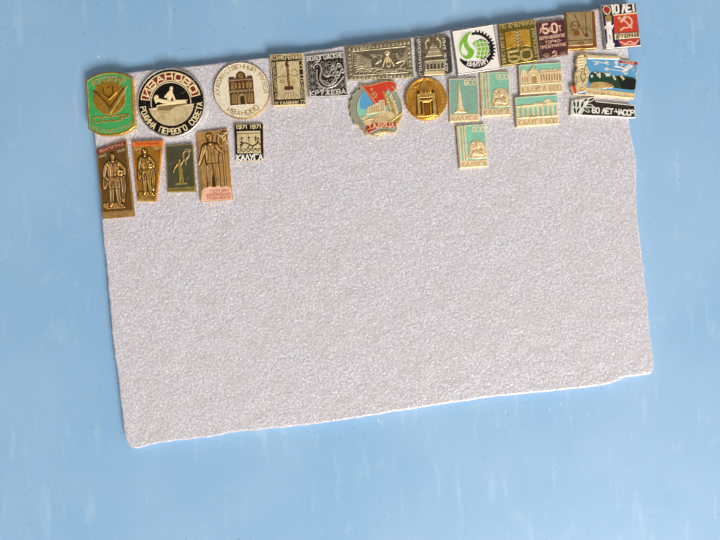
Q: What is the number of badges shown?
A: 26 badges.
